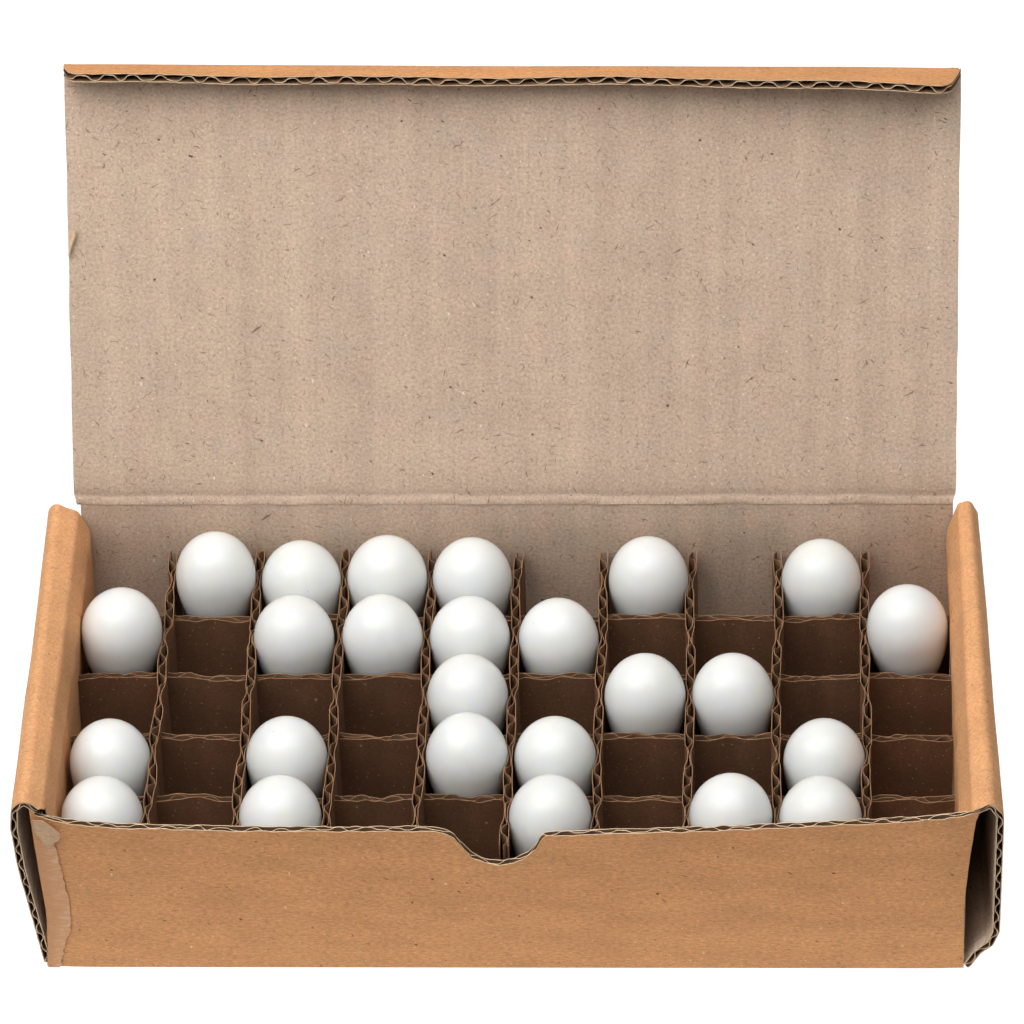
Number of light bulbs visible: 25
